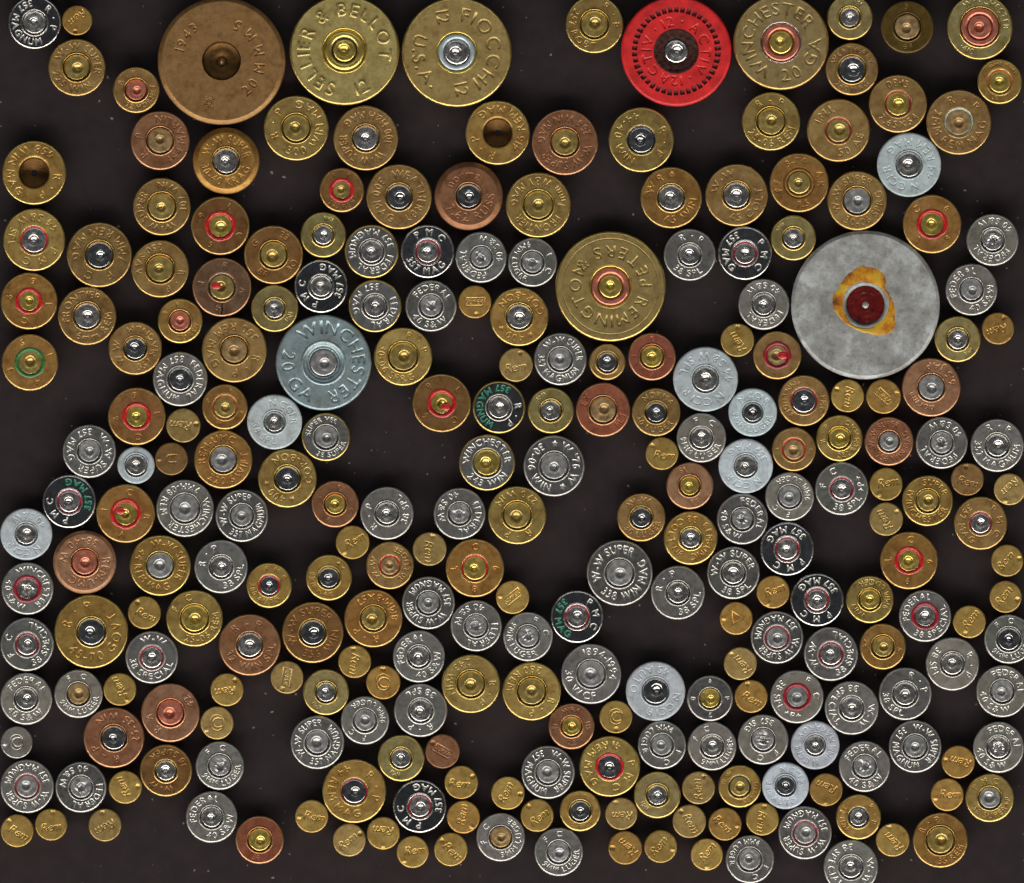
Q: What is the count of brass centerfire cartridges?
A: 103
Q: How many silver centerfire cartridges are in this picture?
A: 88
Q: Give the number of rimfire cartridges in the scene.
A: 59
